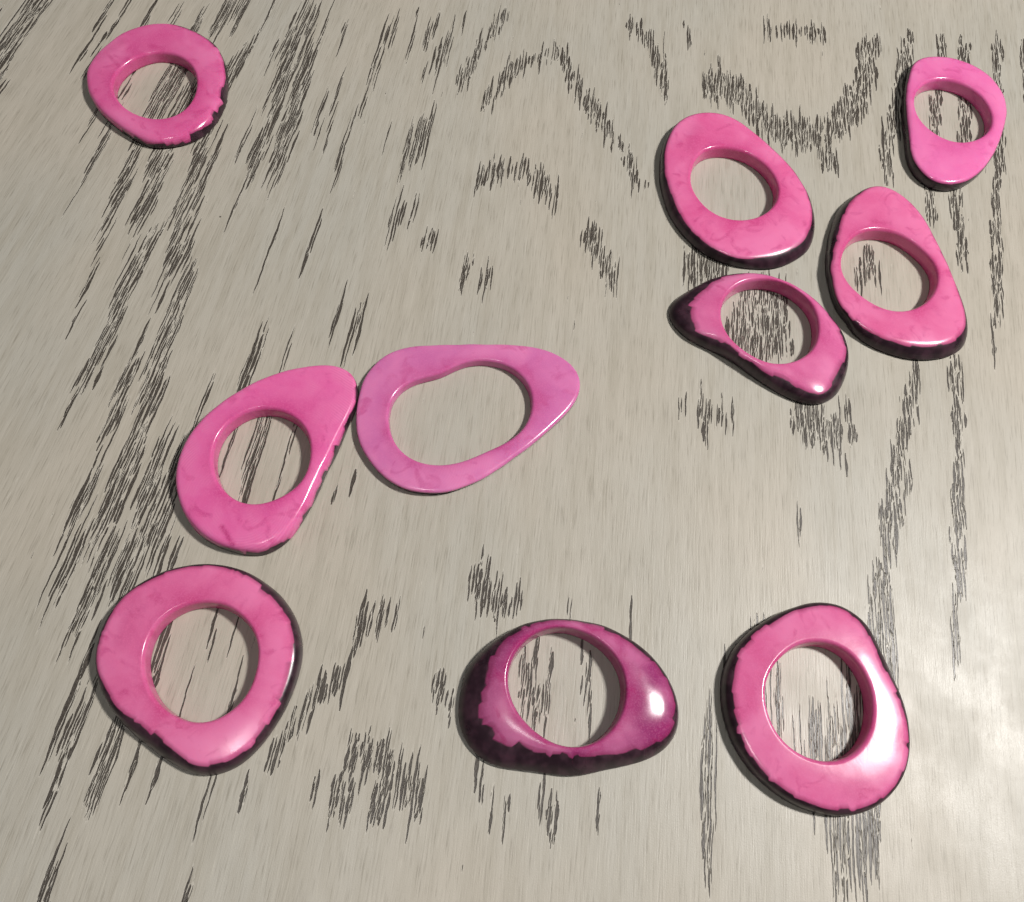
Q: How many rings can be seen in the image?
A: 10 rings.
